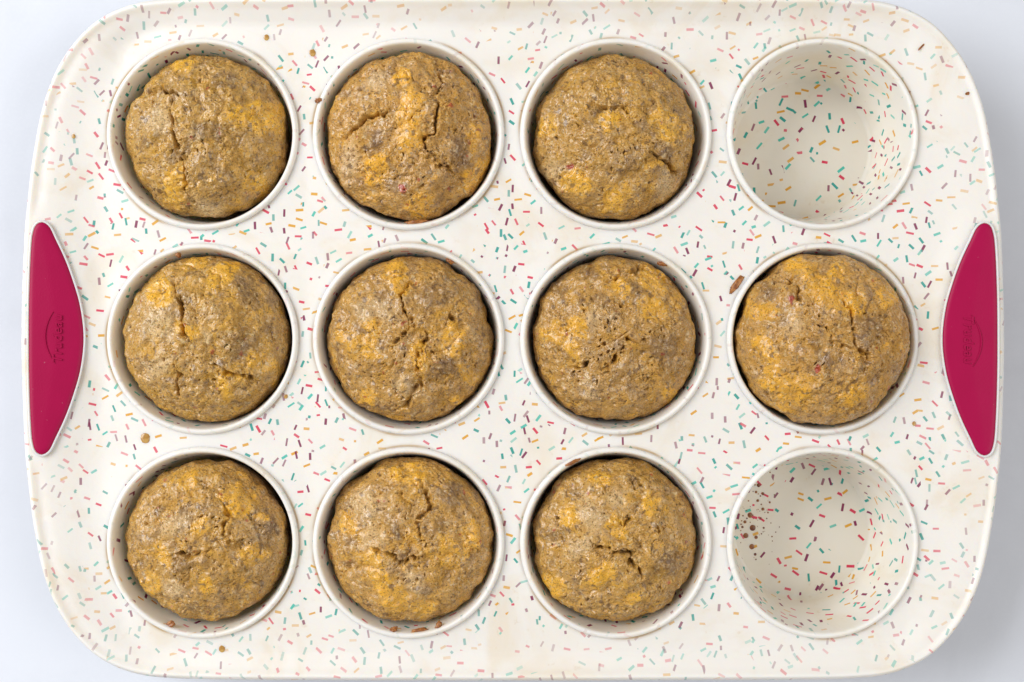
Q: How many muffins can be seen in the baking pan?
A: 10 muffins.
